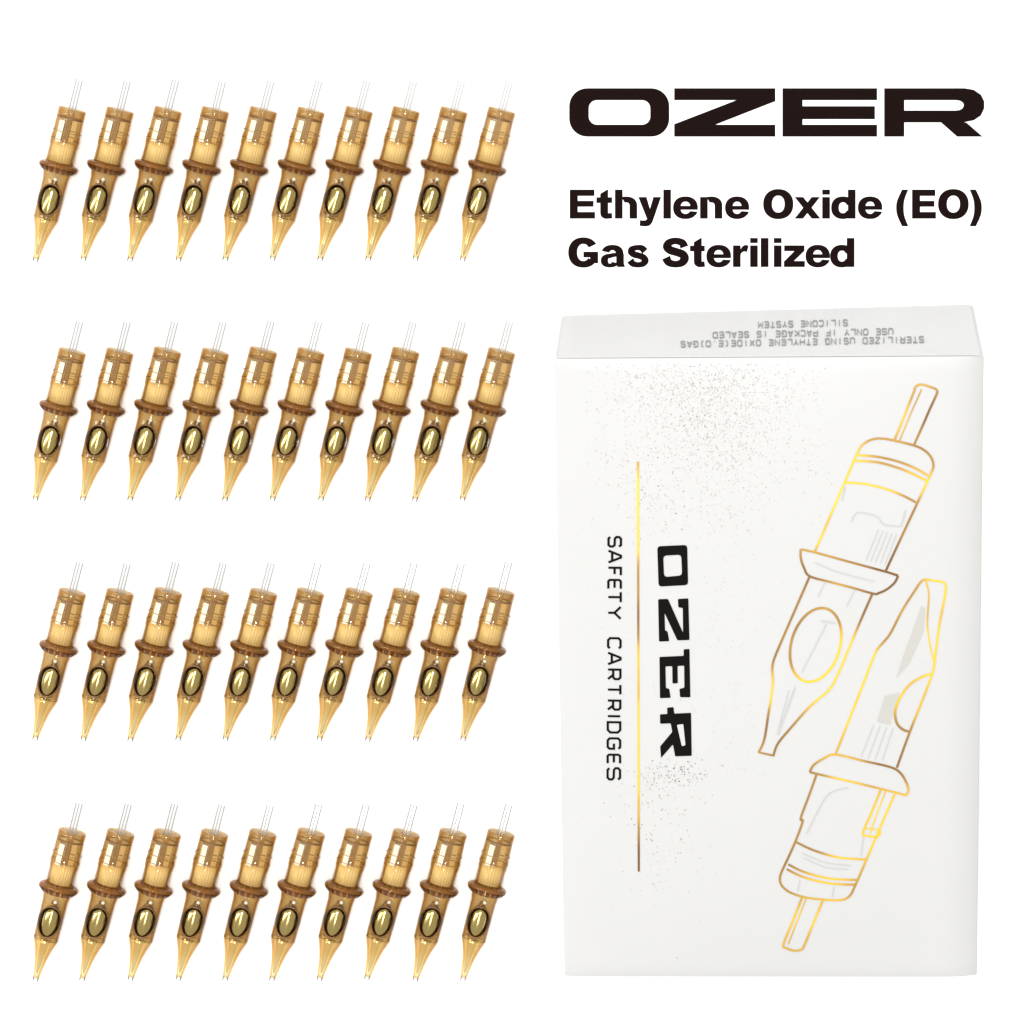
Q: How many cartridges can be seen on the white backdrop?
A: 40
